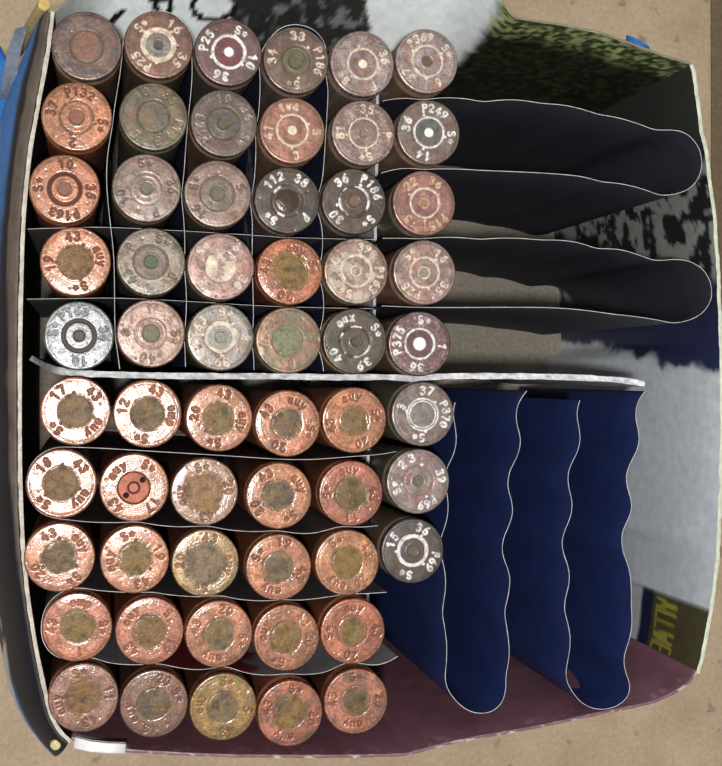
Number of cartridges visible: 58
